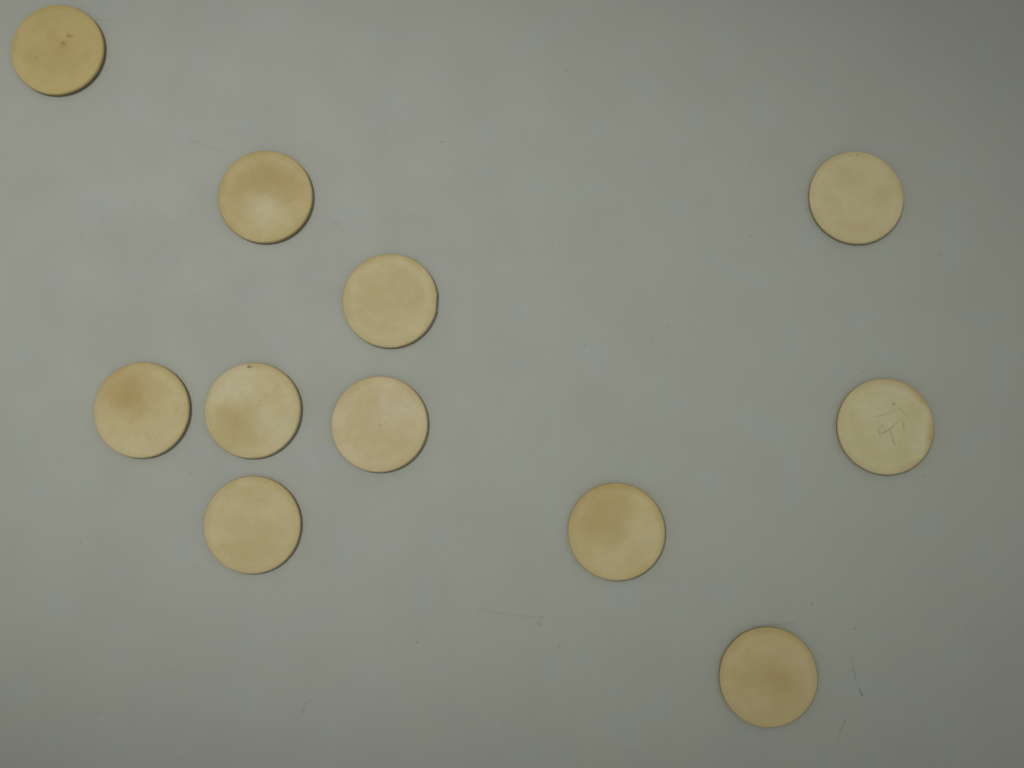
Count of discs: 11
